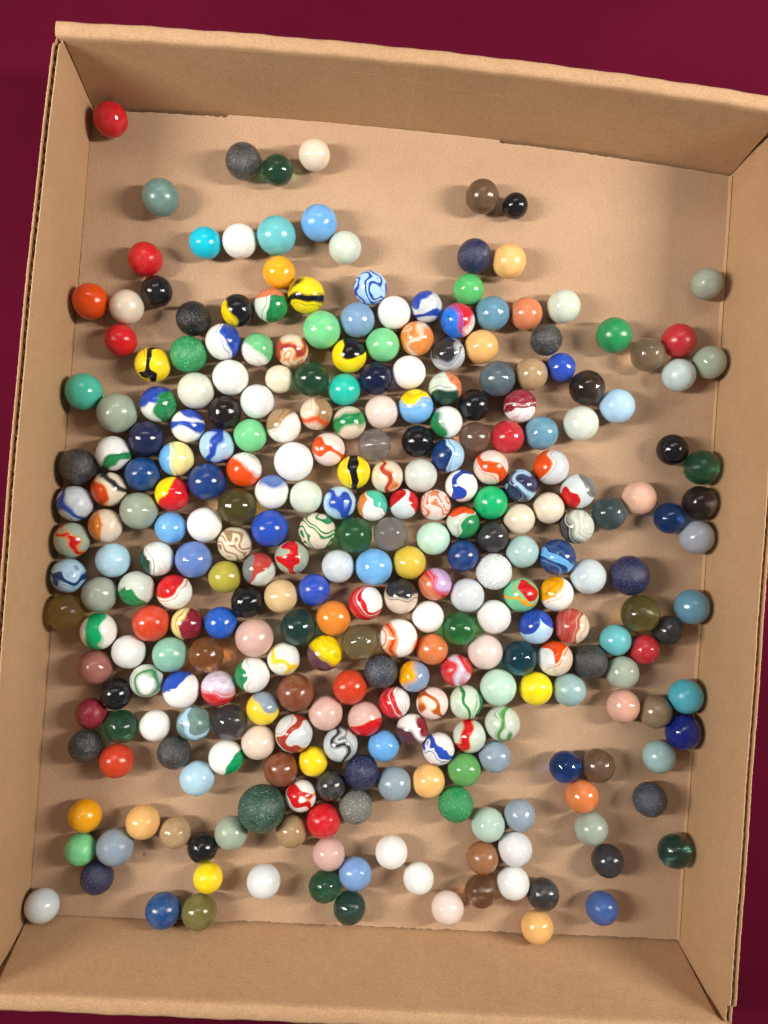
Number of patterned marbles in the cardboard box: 90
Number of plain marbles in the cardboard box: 200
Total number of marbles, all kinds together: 290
